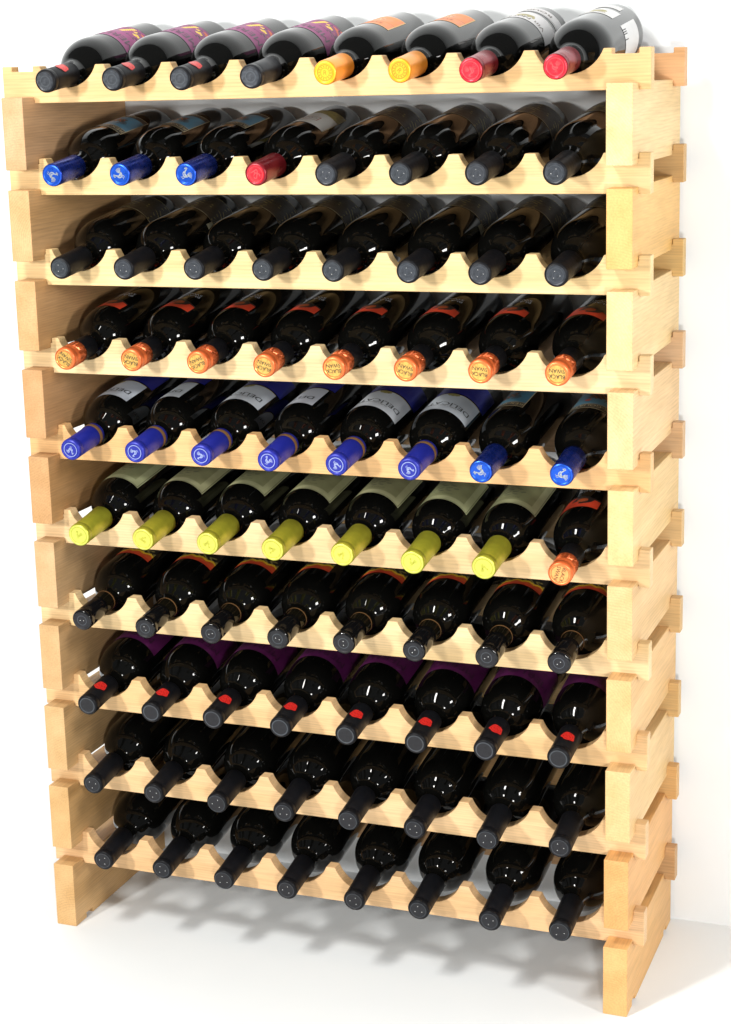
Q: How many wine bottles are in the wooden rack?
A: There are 80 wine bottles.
